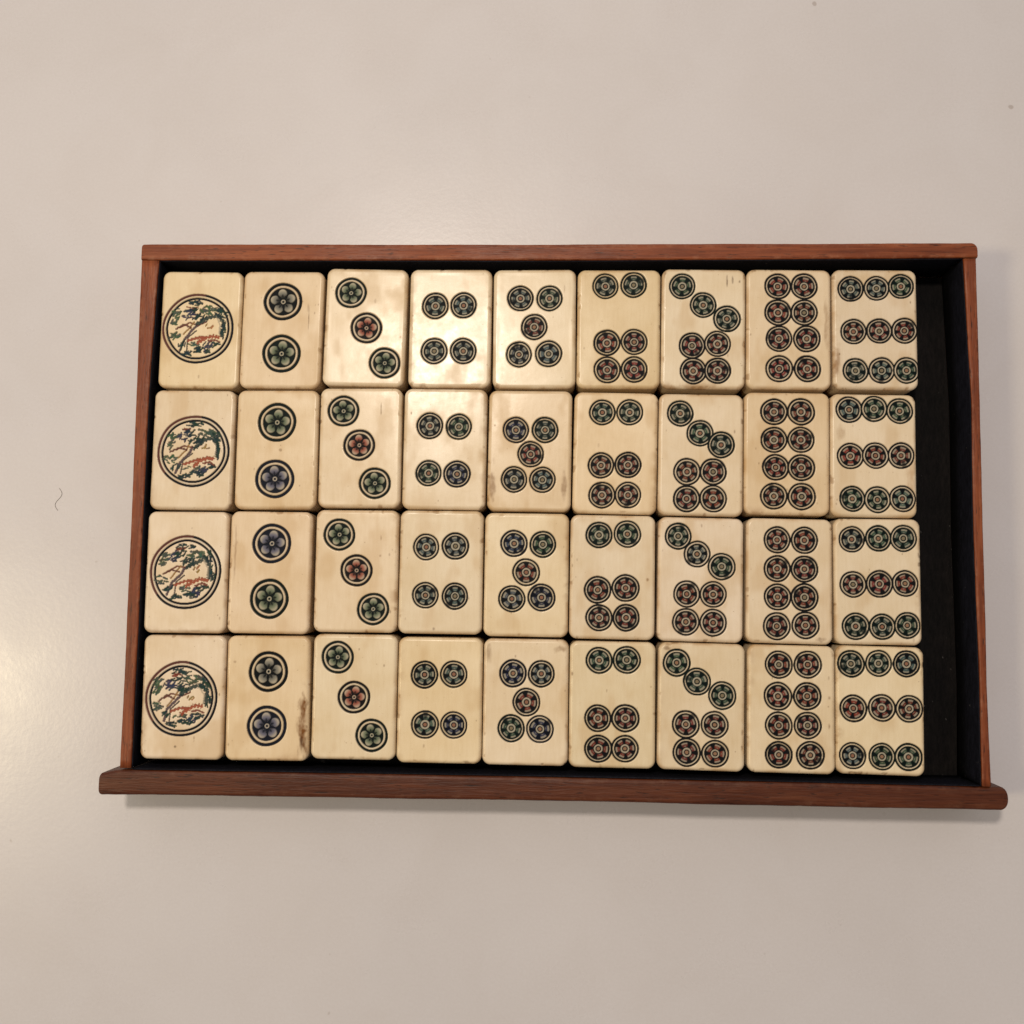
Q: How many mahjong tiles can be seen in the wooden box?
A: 36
